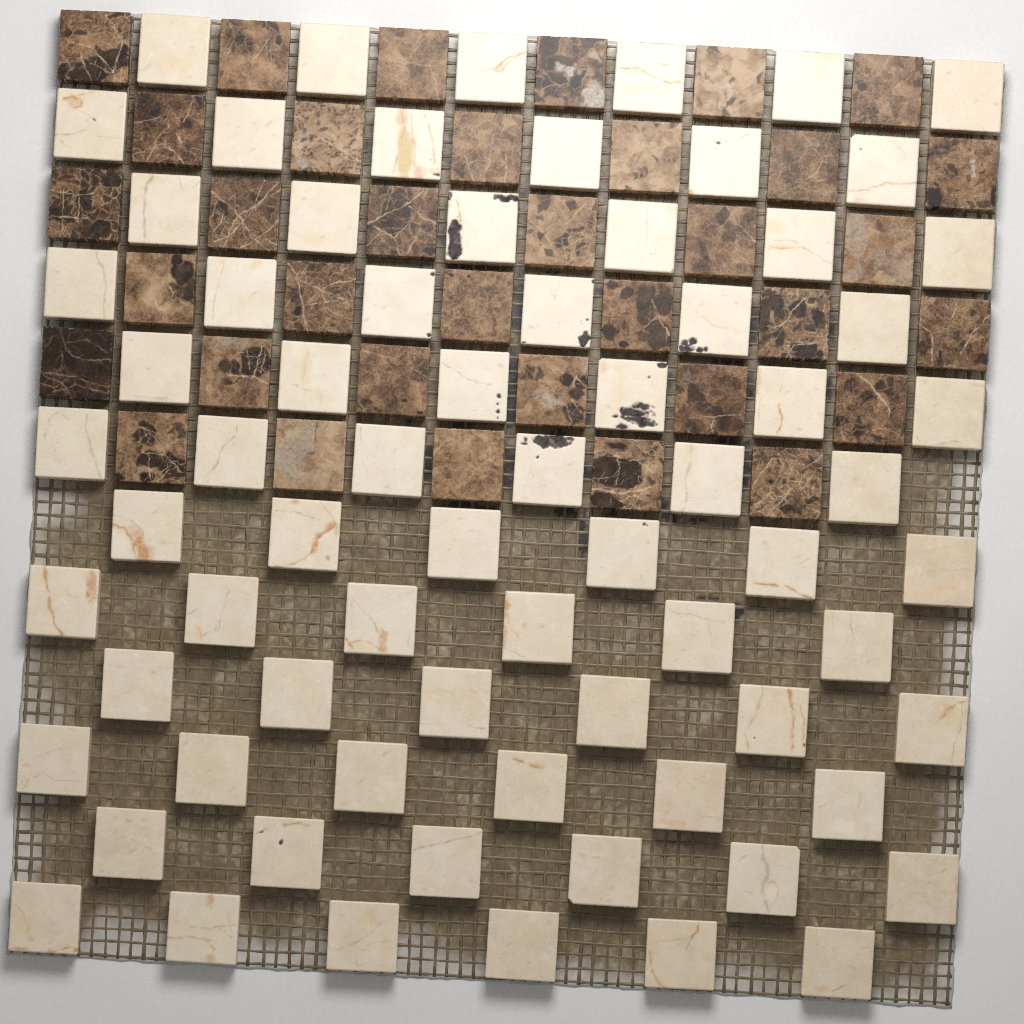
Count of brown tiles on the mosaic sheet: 35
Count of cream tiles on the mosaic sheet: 72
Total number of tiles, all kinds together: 107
